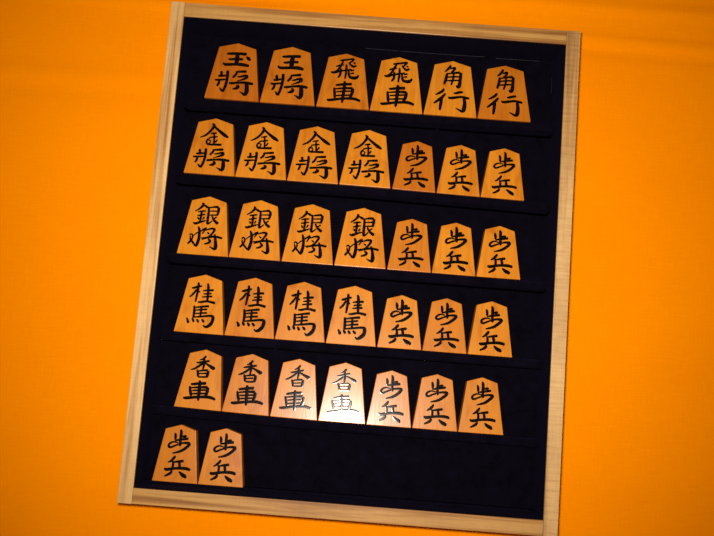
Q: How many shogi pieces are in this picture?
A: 36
